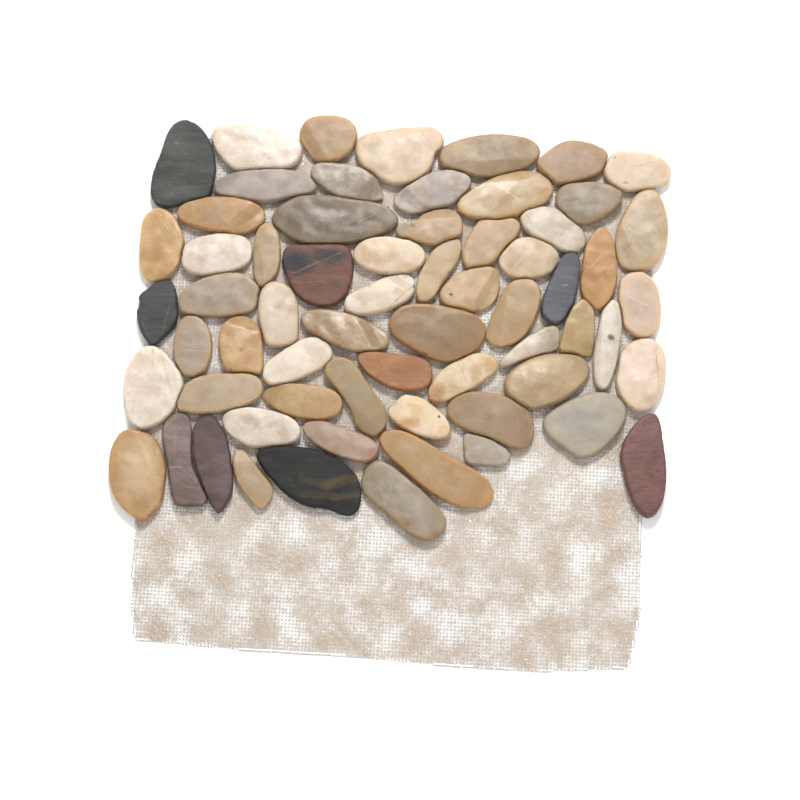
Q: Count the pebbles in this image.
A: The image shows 64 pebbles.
